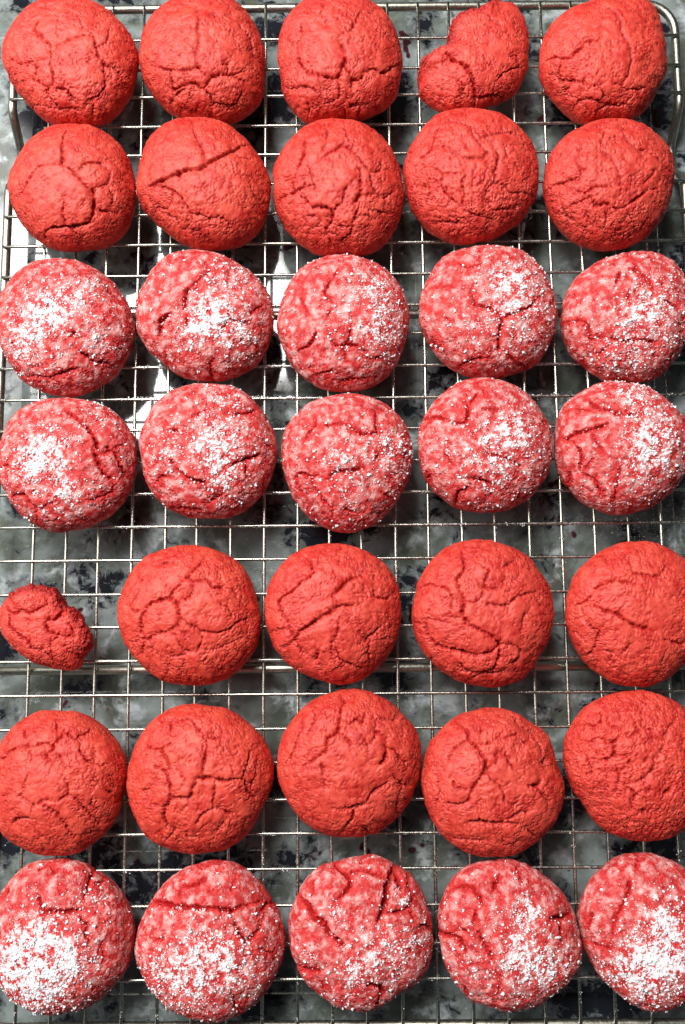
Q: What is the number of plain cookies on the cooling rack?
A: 20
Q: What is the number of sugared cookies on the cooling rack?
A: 15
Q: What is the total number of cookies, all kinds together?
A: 35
